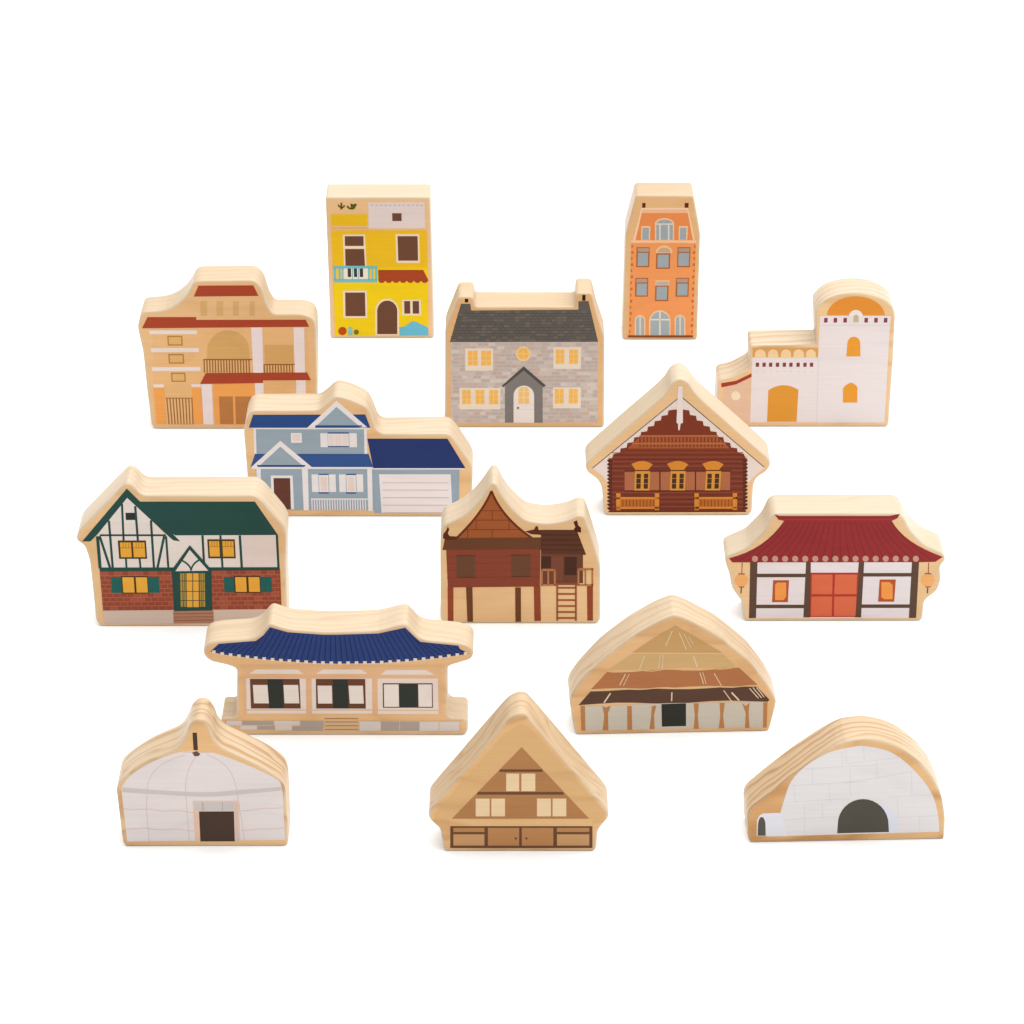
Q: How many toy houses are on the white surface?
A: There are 15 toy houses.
